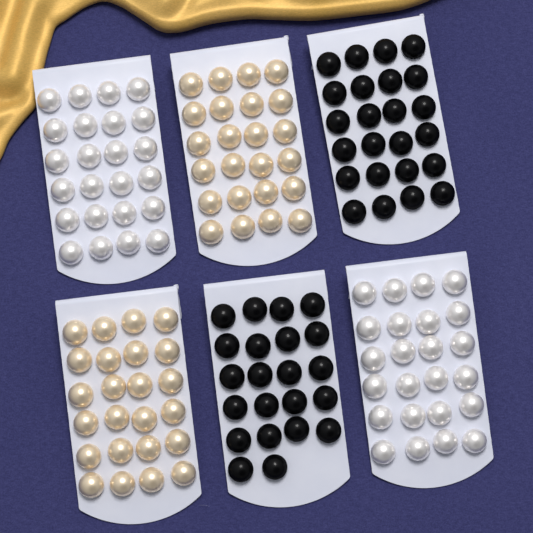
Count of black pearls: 46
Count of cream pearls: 48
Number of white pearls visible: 48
